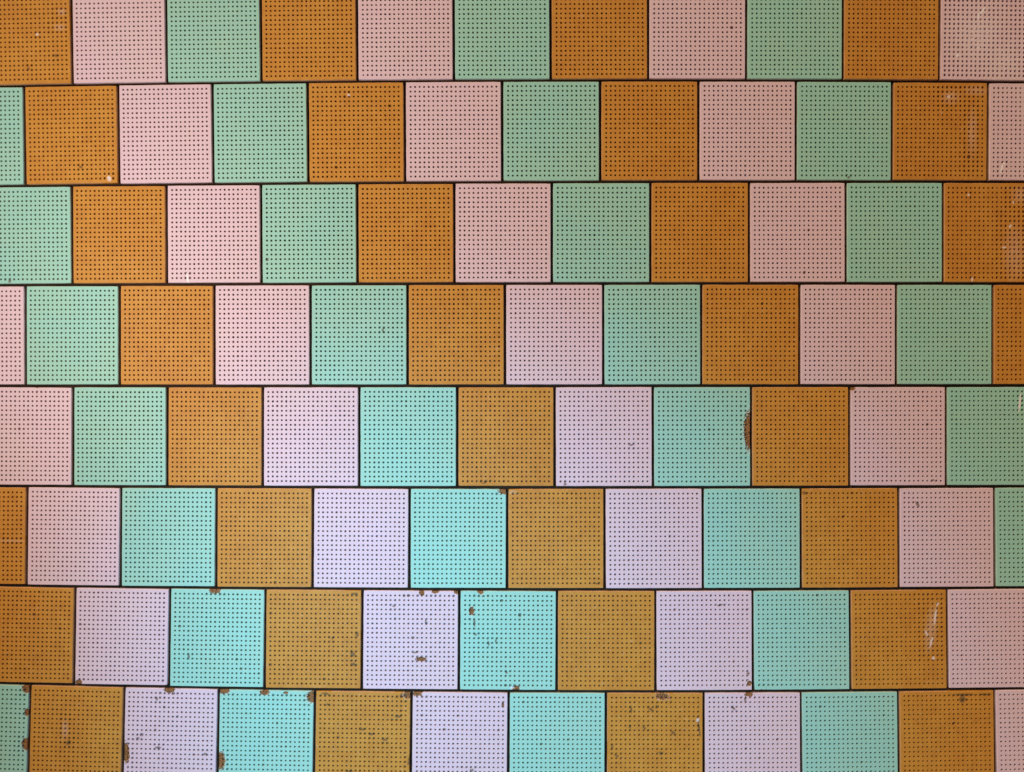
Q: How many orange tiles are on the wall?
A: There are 31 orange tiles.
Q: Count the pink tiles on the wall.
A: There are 31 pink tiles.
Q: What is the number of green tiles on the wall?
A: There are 30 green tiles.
